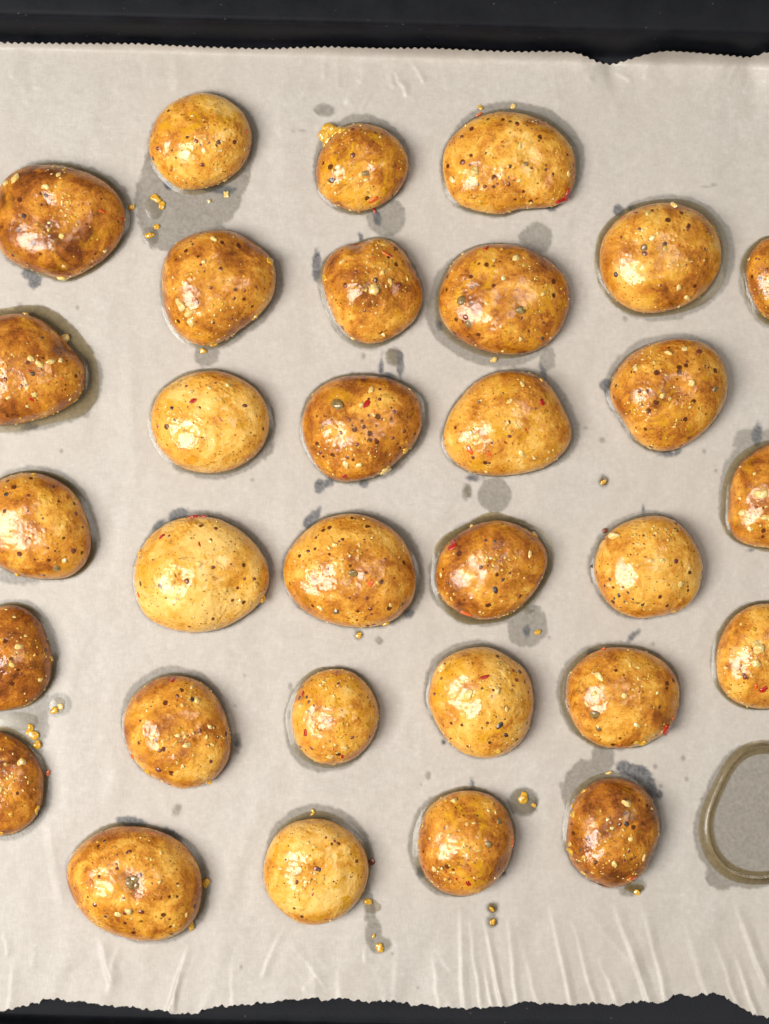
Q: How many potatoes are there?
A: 31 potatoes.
